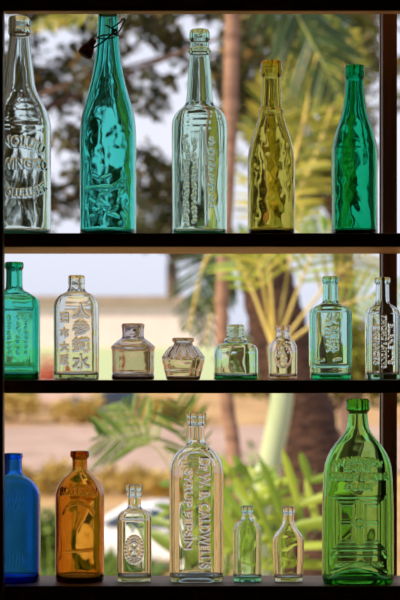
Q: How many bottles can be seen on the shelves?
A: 20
